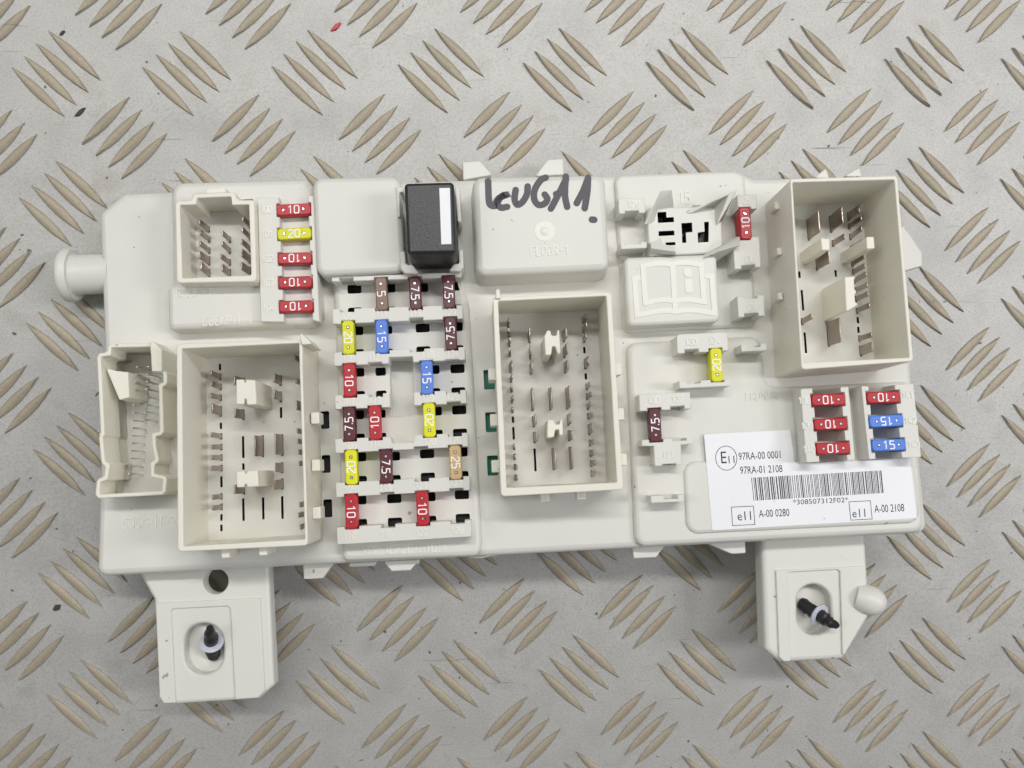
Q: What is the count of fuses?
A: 30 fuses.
